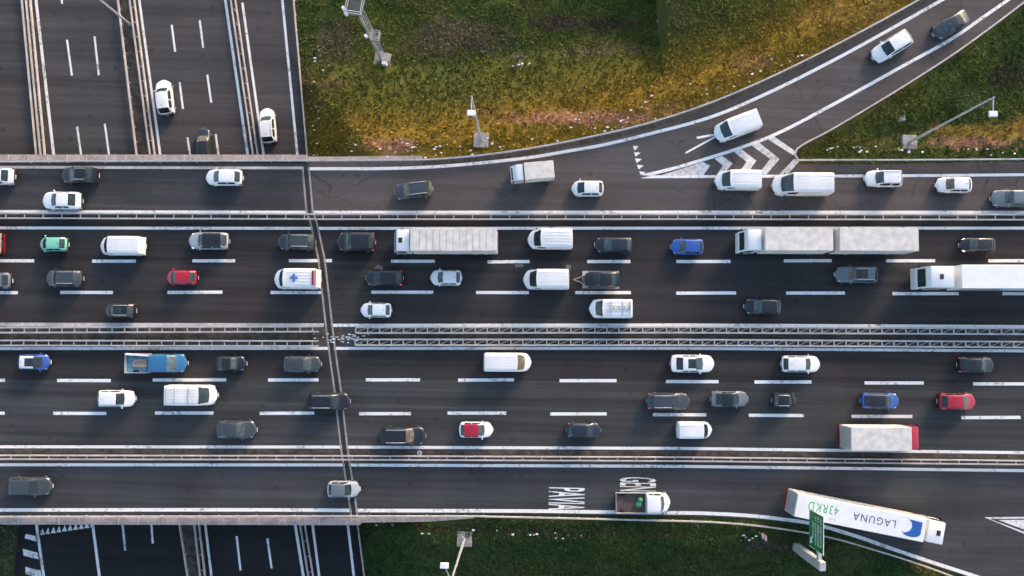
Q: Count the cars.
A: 50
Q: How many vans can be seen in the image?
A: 11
